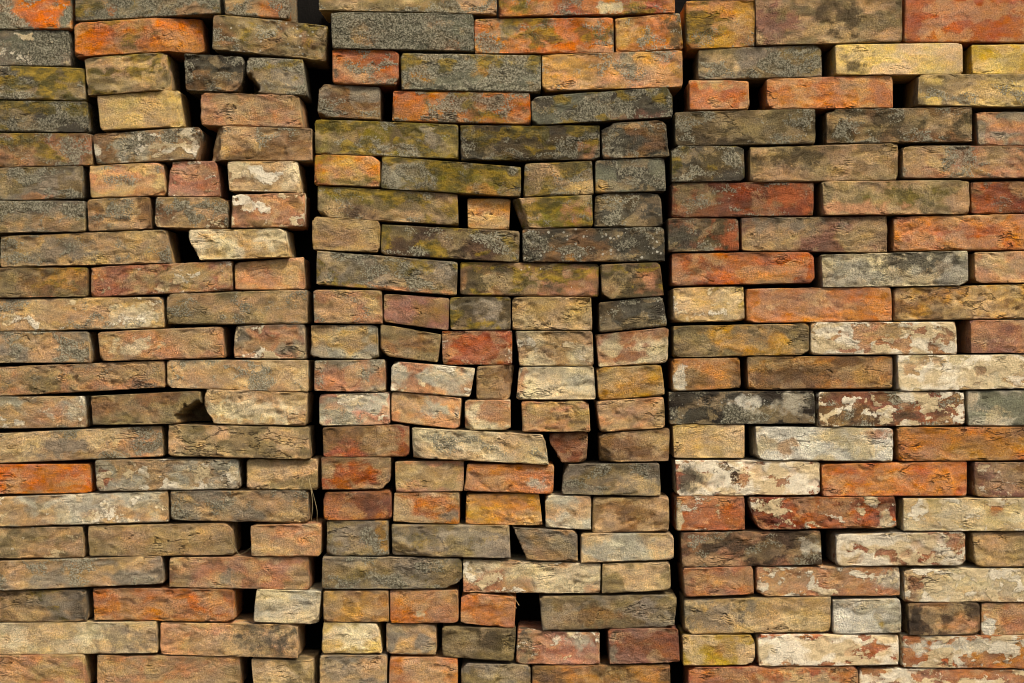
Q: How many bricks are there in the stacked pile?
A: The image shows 200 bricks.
